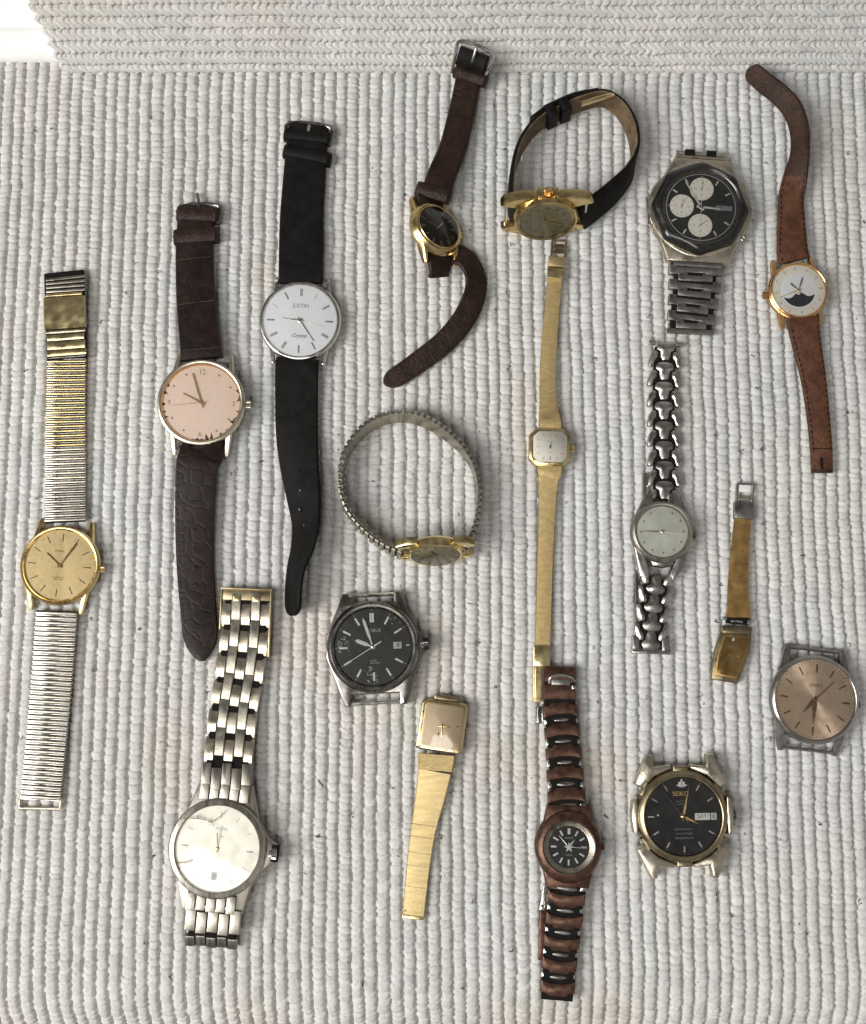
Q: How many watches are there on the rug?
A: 17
